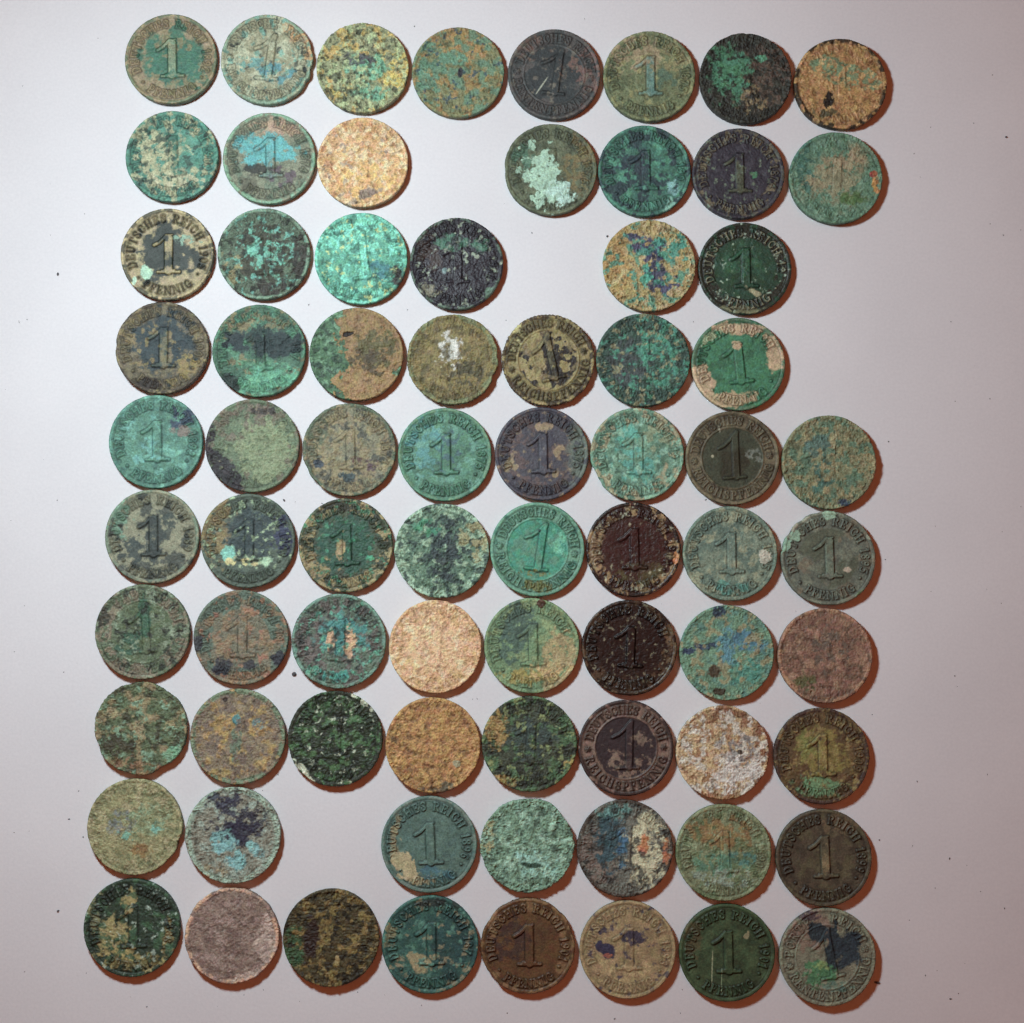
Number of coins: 75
